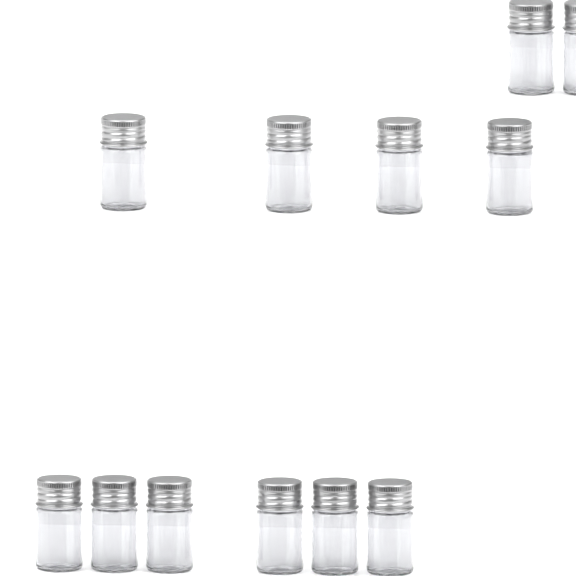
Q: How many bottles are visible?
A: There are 12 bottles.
